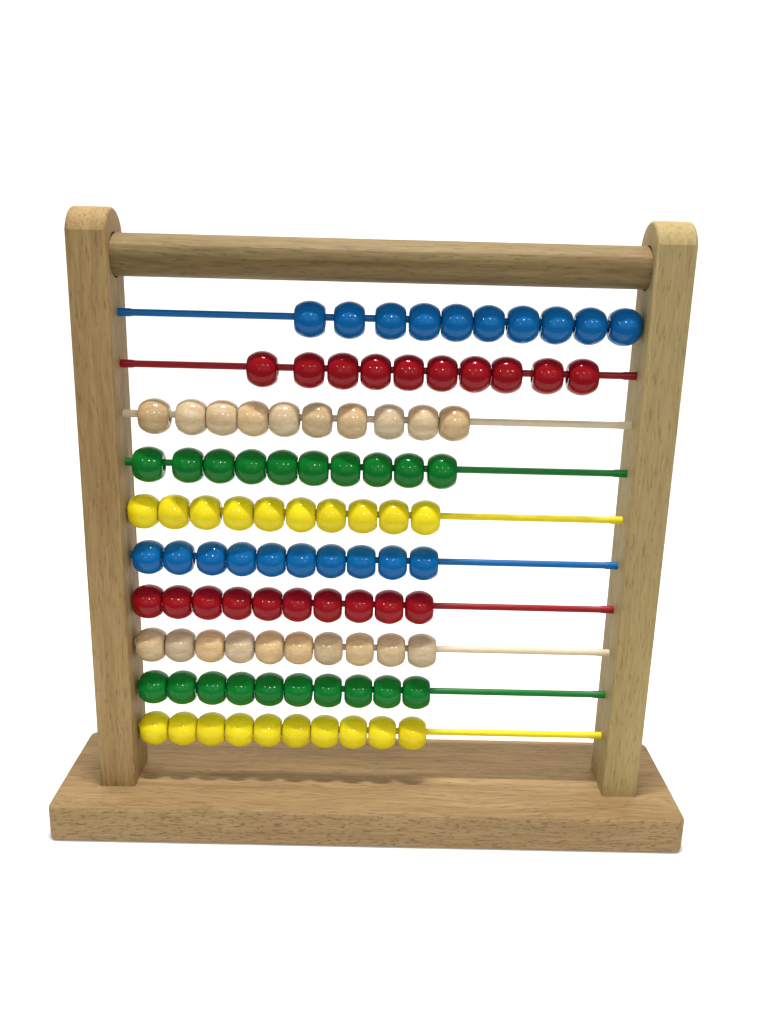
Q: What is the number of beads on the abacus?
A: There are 100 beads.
